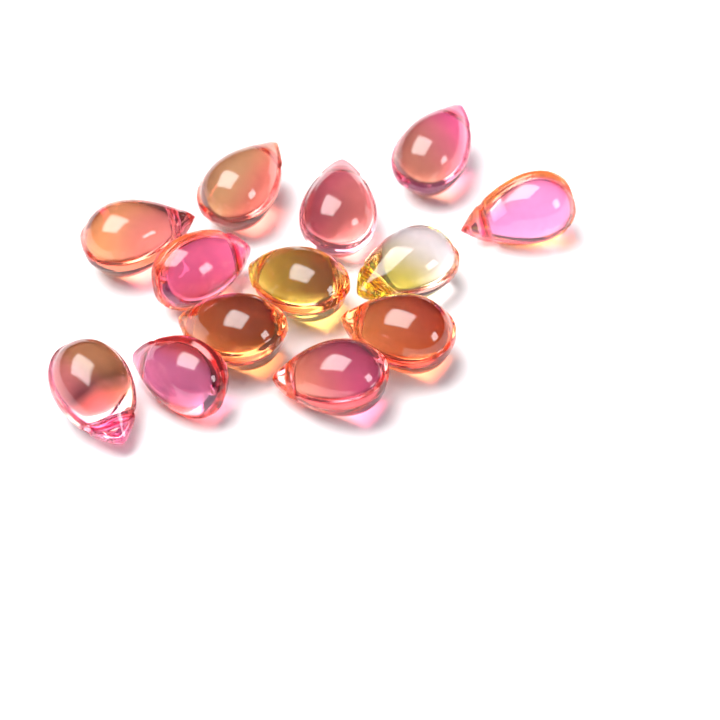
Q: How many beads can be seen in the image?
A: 13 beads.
